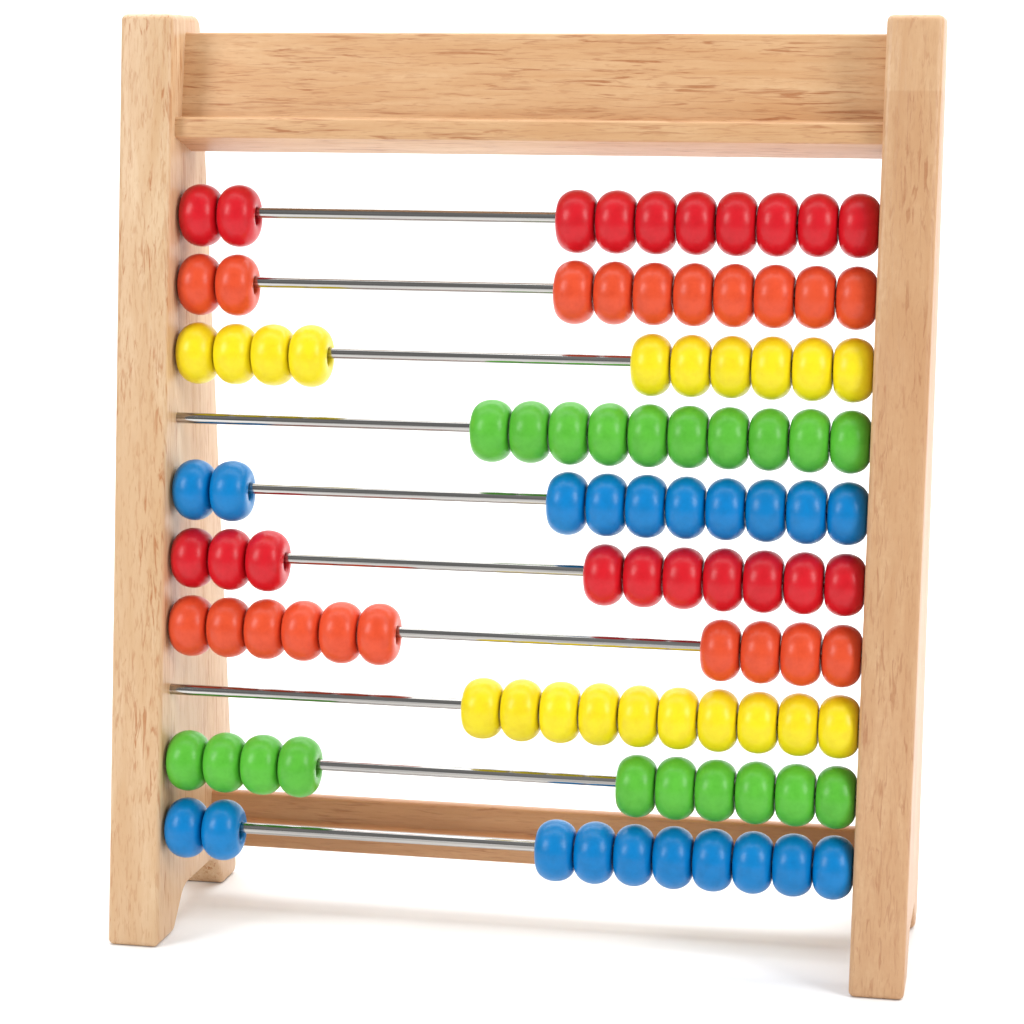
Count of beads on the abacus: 100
